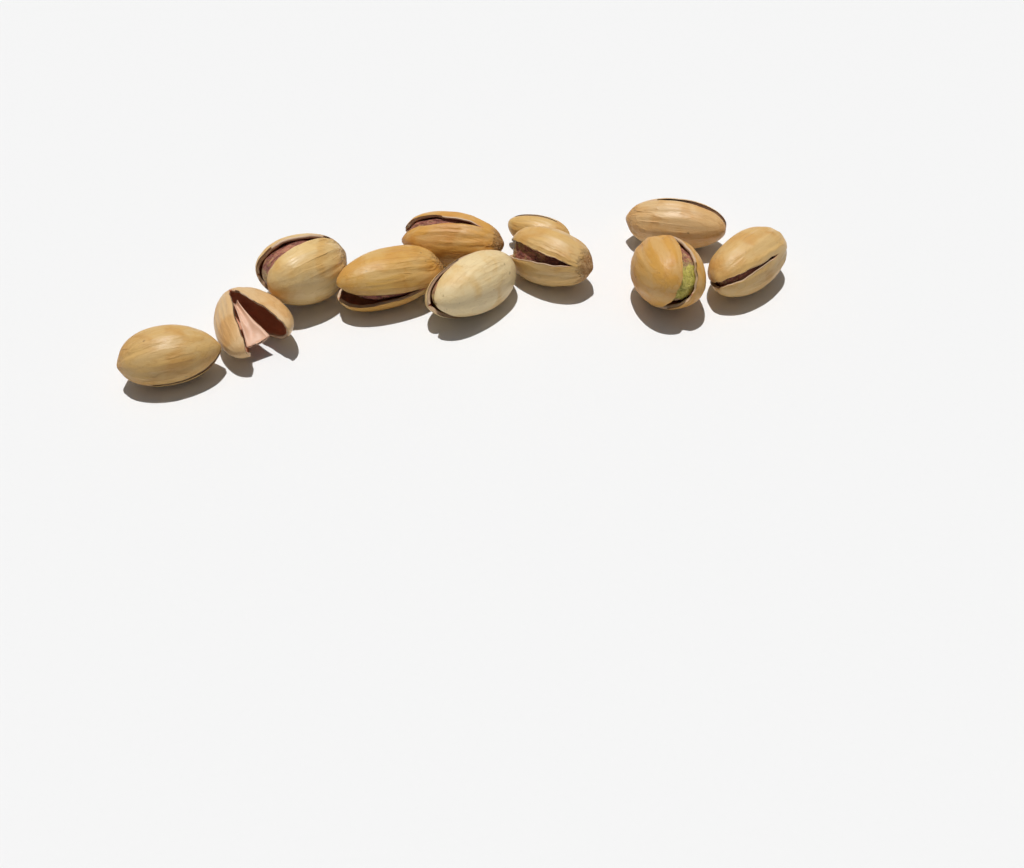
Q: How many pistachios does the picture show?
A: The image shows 11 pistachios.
